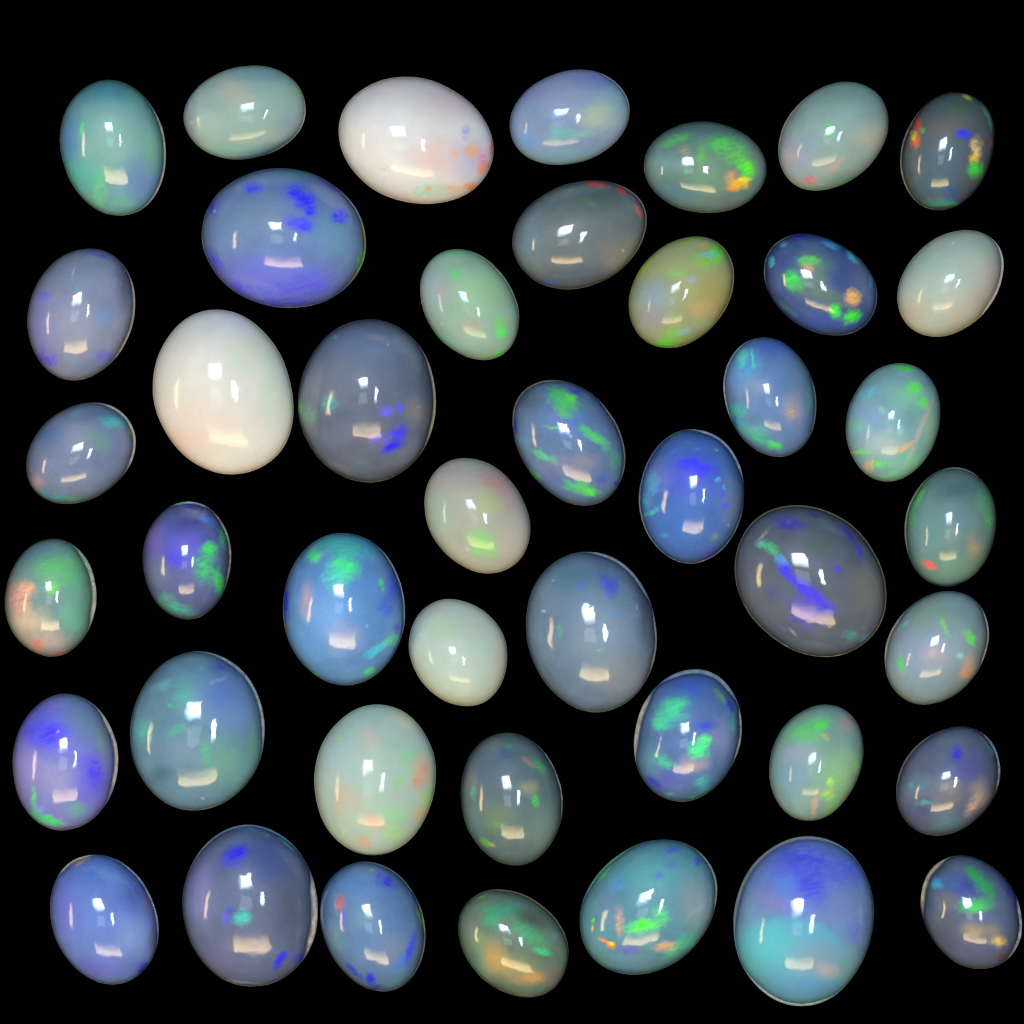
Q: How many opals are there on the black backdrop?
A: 44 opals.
